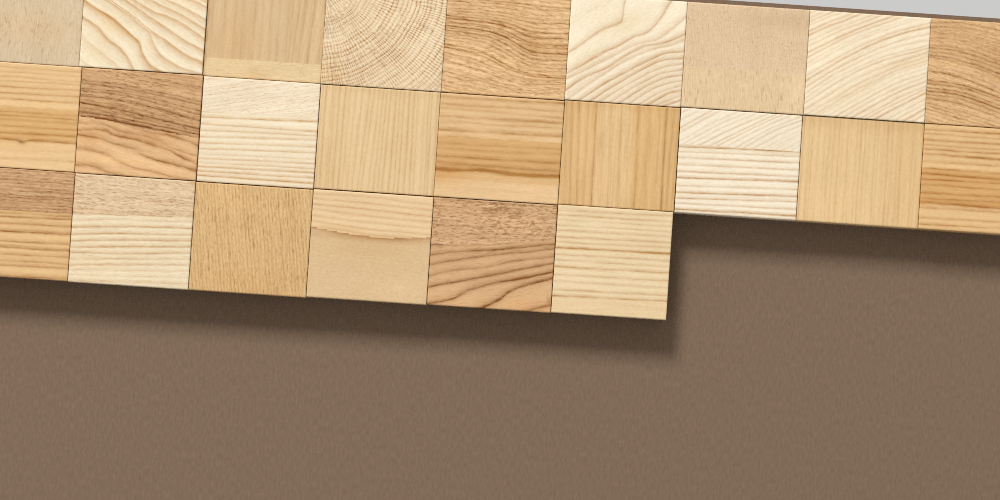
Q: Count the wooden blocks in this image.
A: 24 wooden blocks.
